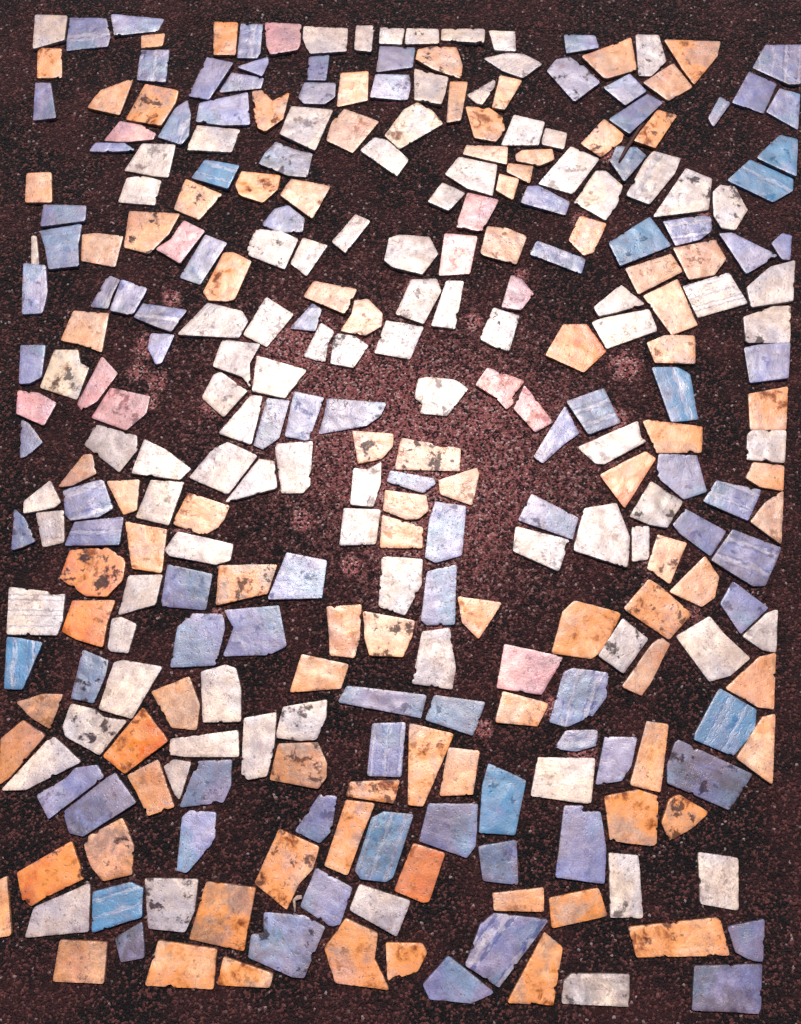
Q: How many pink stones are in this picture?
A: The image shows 12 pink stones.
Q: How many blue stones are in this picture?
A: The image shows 97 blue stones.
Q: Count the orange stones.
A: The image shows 95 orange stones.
